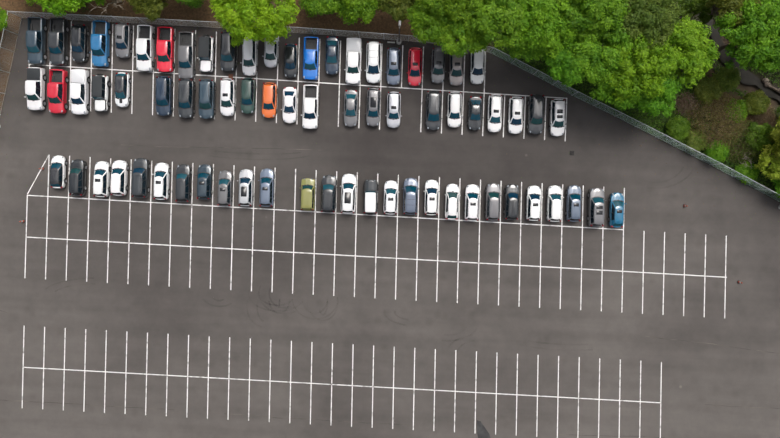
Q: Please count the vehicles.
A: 72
